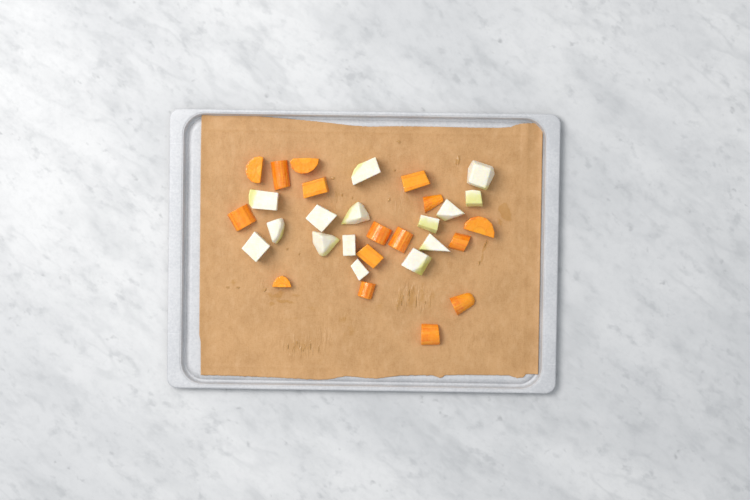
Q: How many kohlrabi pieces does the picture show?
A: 15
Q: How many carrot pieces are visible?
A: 16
